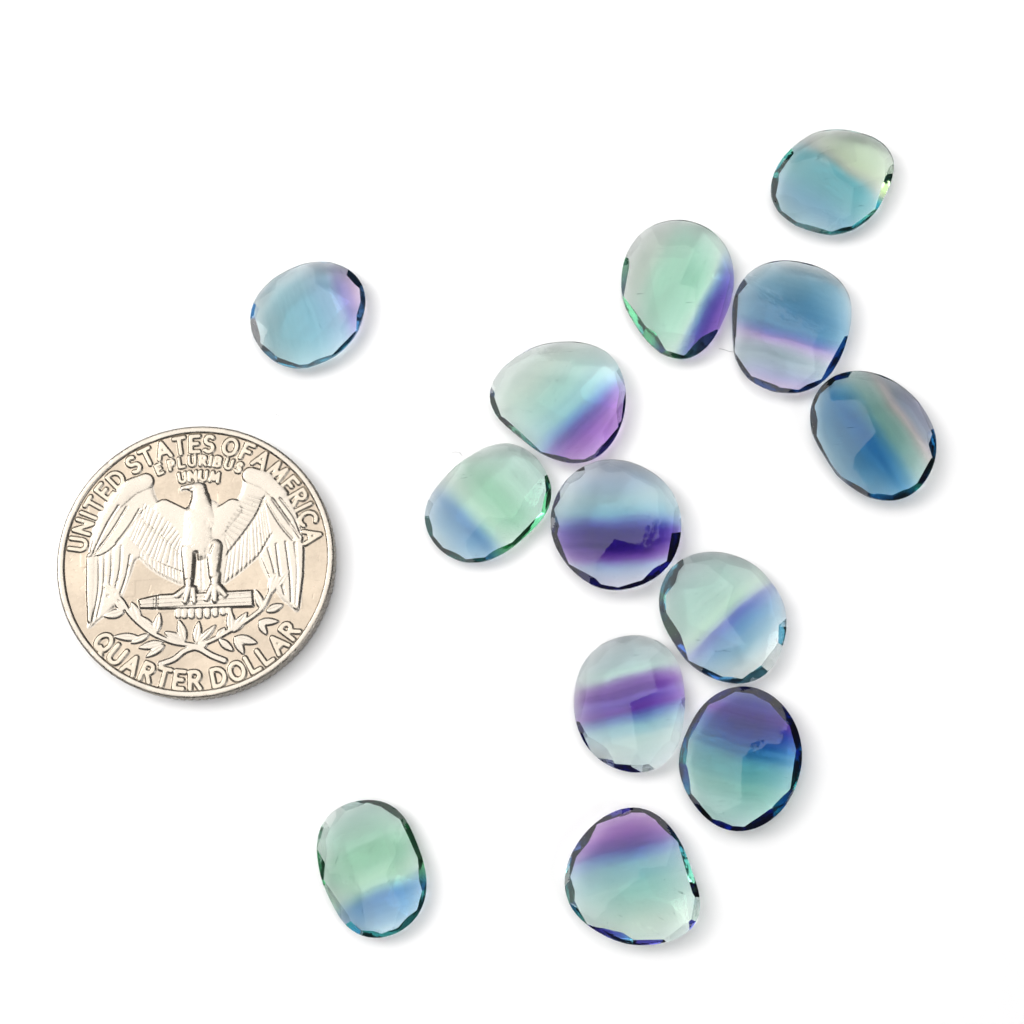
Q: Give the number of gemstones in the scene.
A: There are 13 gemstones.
